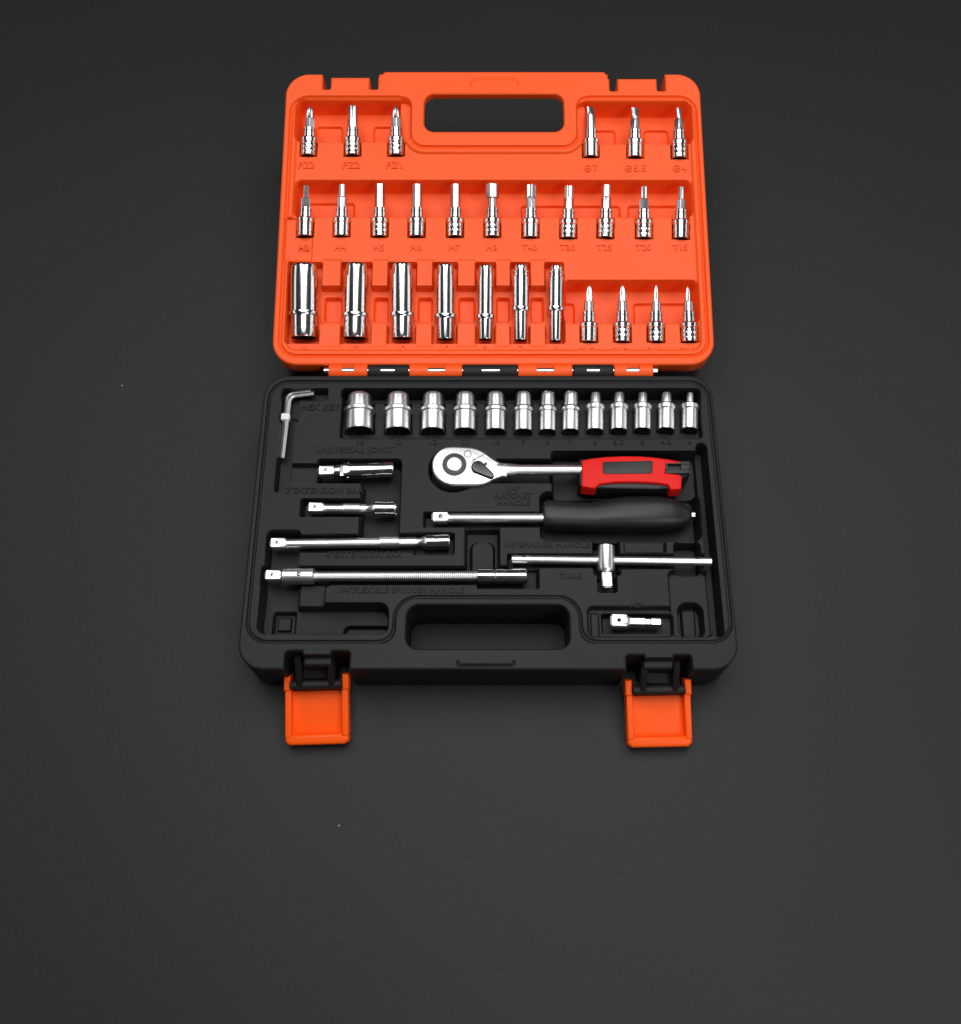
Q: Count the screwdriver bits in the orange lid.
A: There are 21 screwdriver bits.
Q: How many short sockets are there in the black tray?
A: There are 13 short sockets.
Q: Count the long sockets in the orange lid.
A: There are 7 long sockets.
